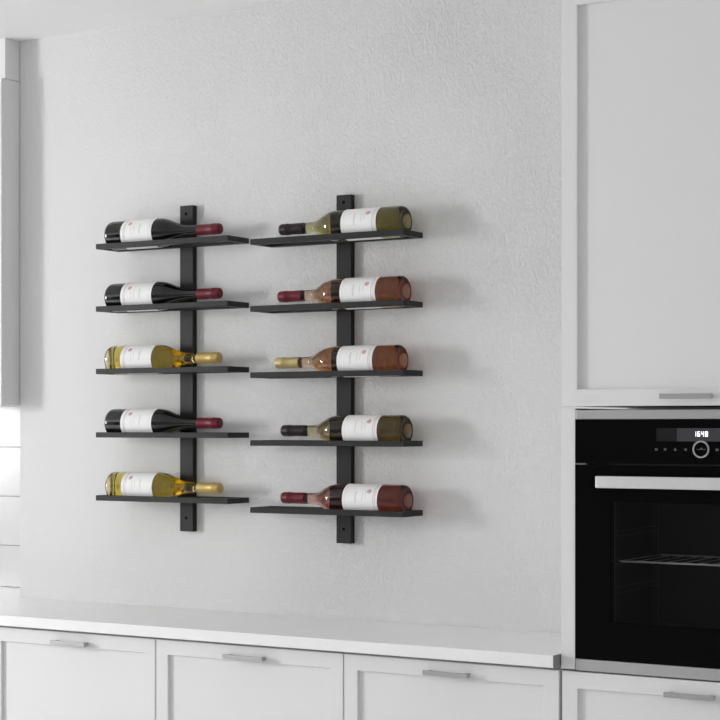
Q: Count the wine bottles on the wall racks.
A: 10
